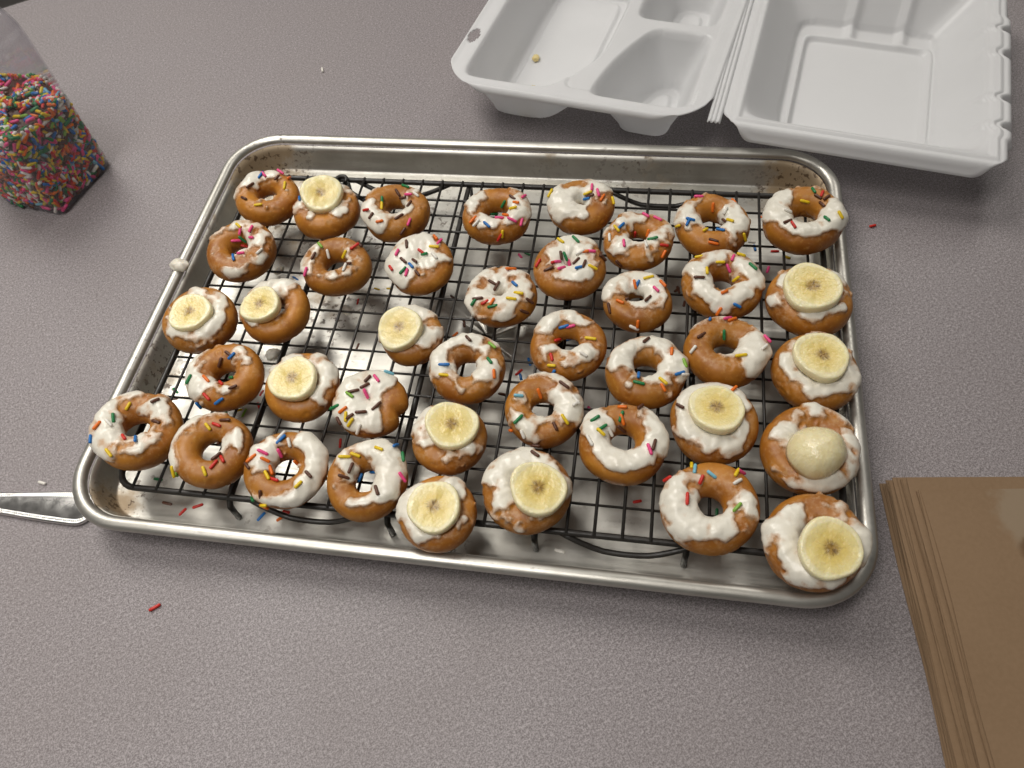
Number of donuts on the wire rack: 40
